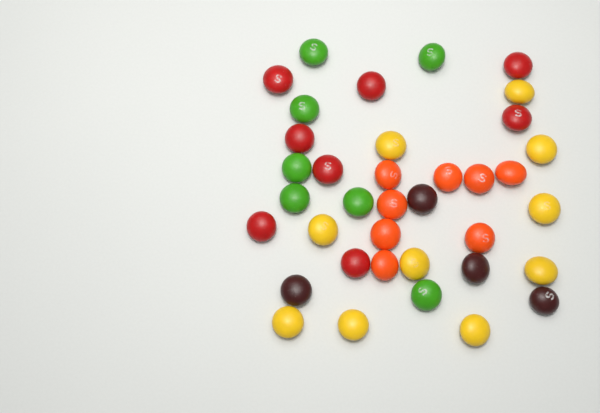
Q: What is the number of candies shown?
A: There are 37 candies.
